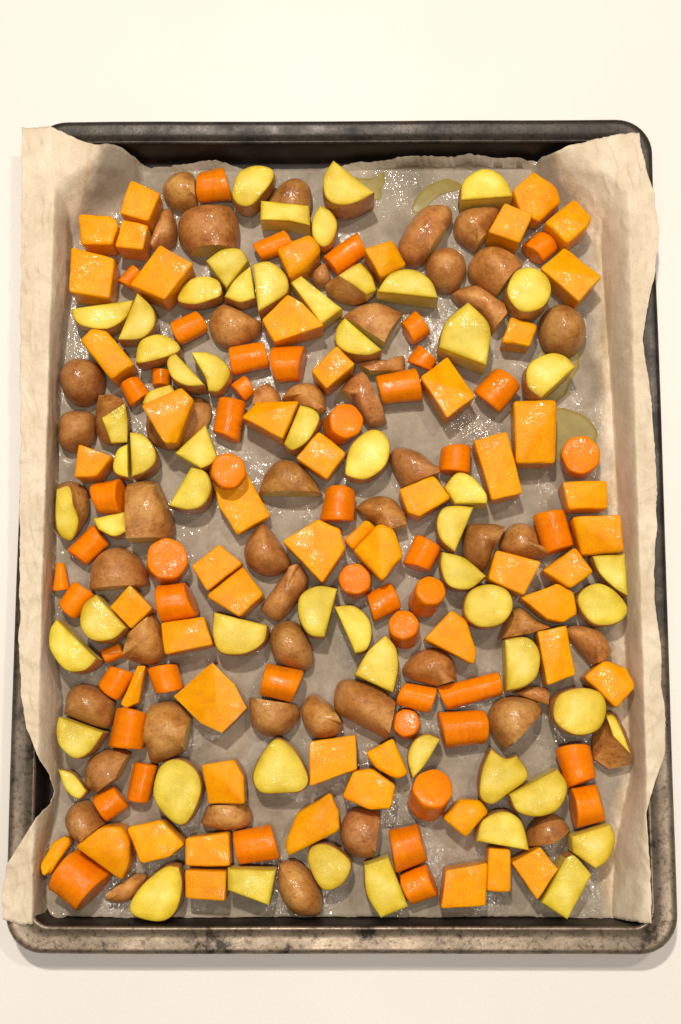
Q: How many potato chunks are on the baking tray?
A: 108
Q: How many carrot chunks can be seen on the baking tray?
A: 51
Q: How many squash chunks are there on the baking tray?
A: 55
